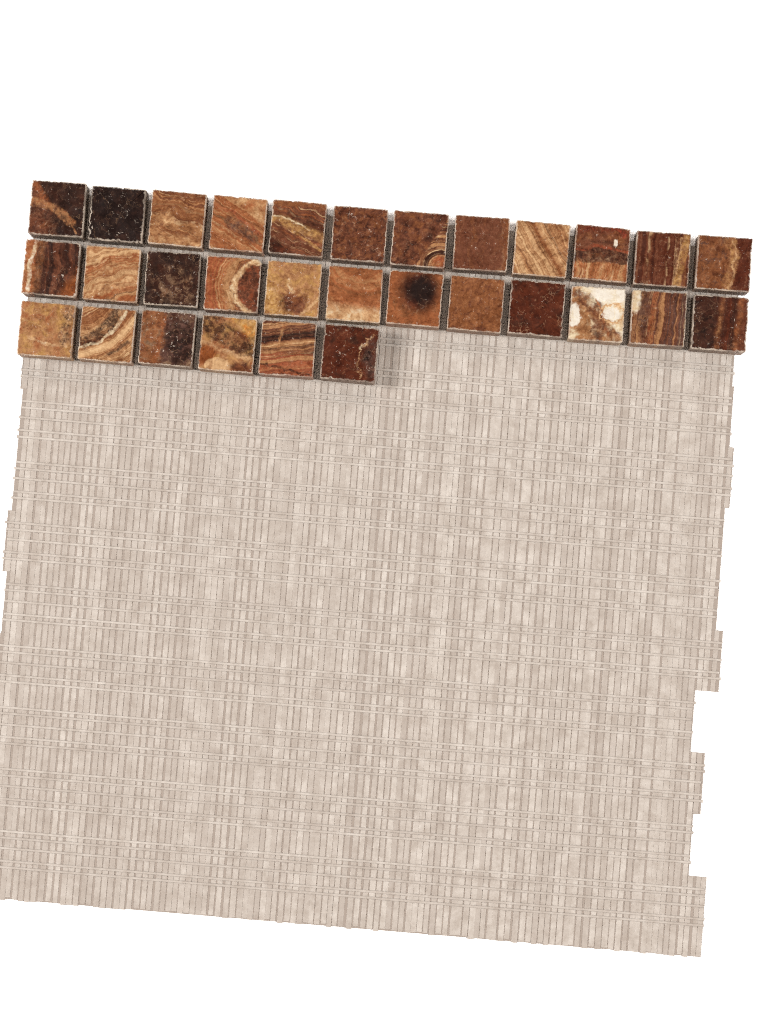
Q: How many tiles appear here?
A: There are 30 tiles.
